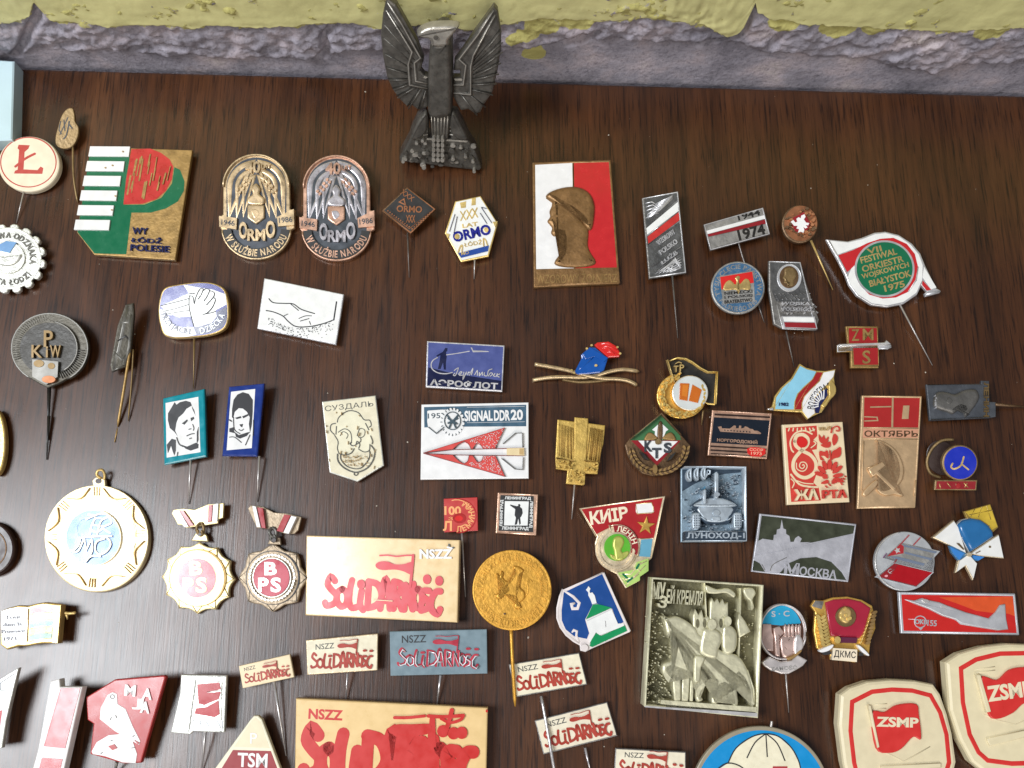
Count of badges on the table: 70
